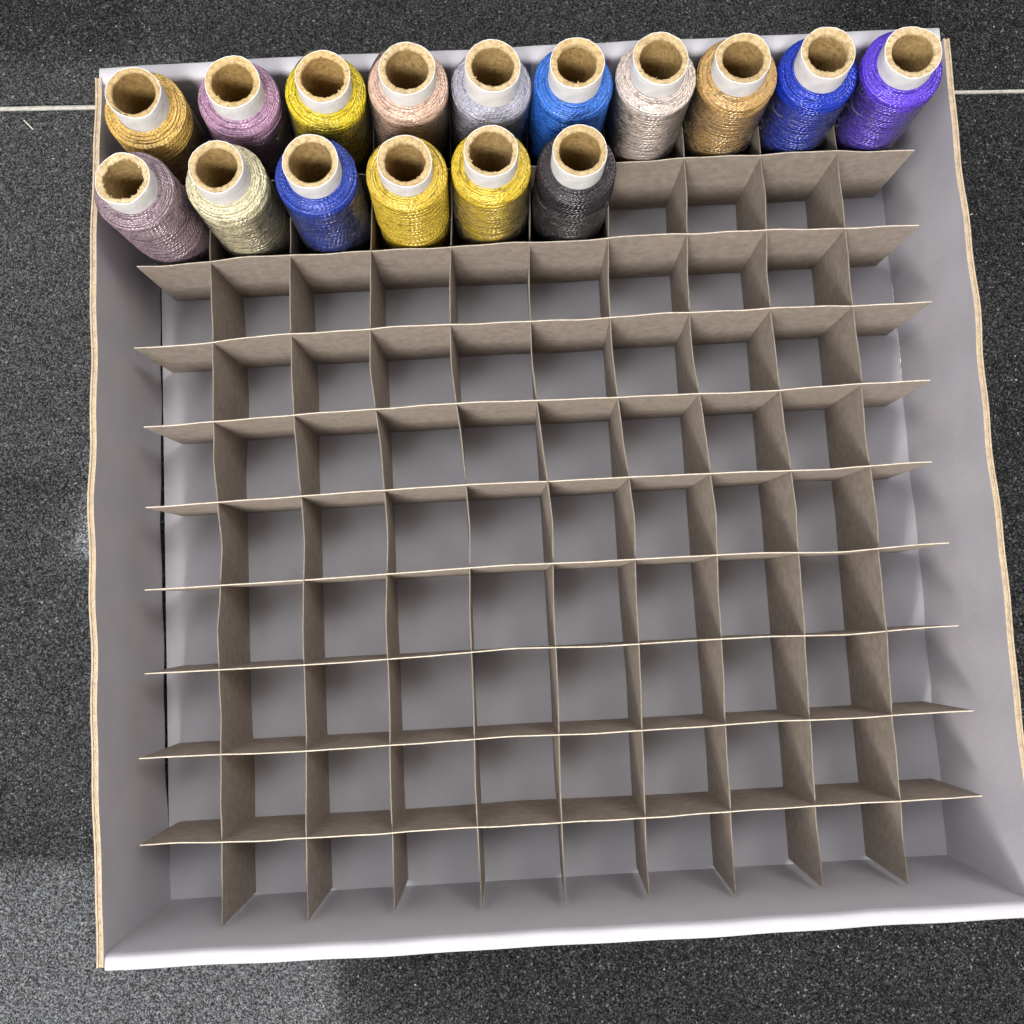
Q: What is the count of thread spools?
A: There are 16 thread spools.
